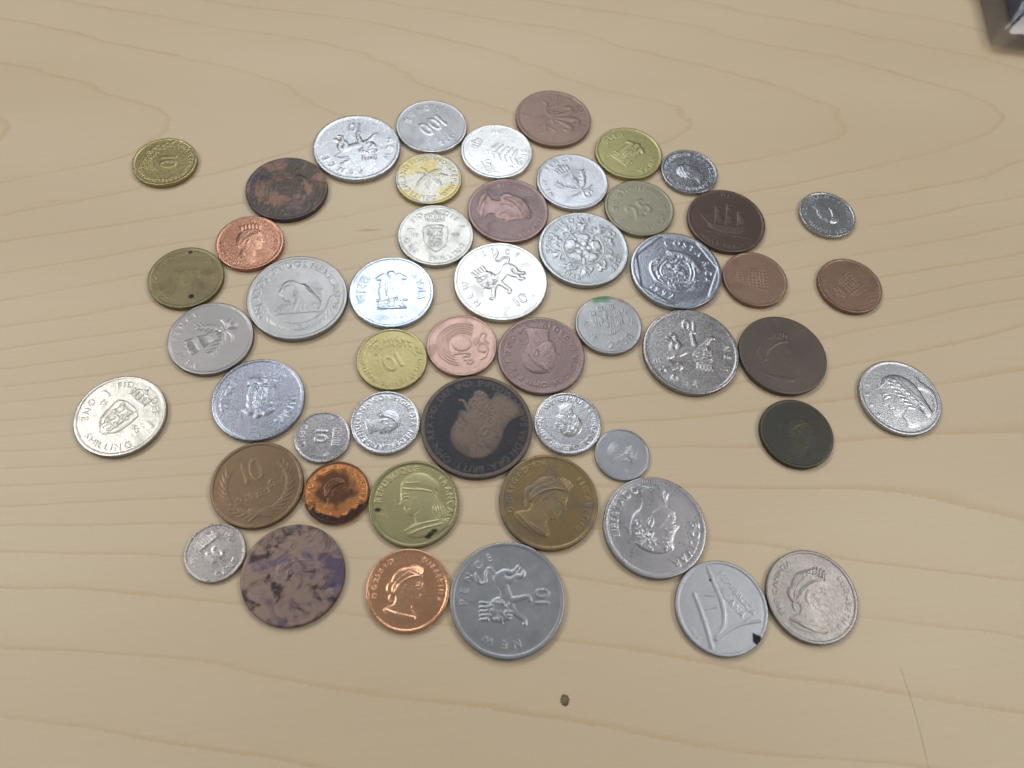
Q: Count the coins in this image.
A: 51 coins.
